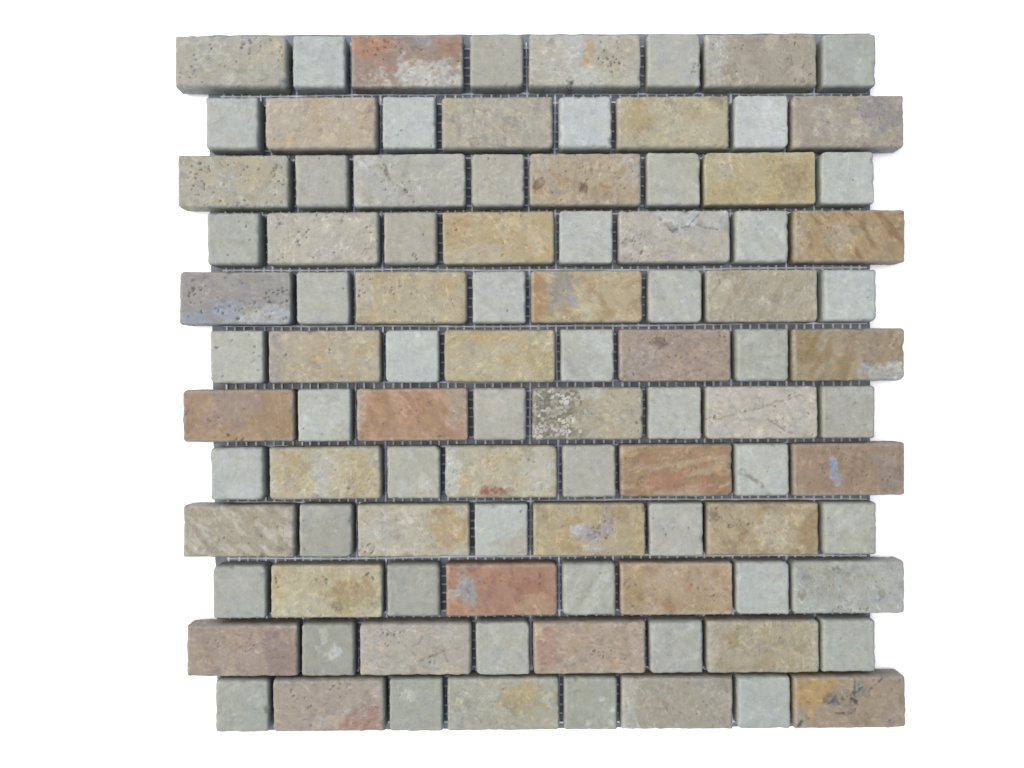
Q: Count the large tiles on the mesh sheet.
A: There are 48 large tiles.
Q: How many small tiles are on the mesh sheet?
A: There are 48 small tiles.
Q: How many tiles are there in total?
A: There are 96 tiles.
